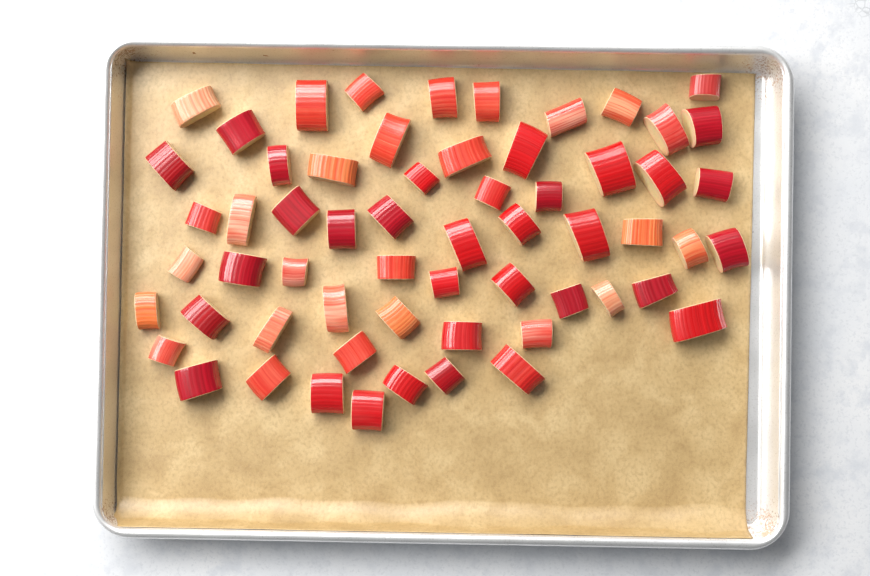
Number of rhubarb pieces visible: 60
